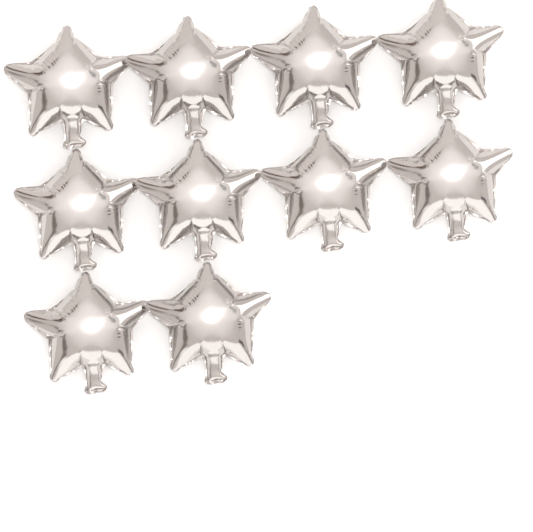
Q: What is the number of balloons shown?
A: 10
